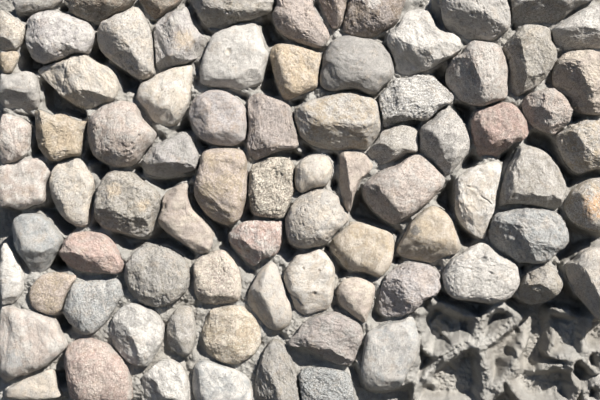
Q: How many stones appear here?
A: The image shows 81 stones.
